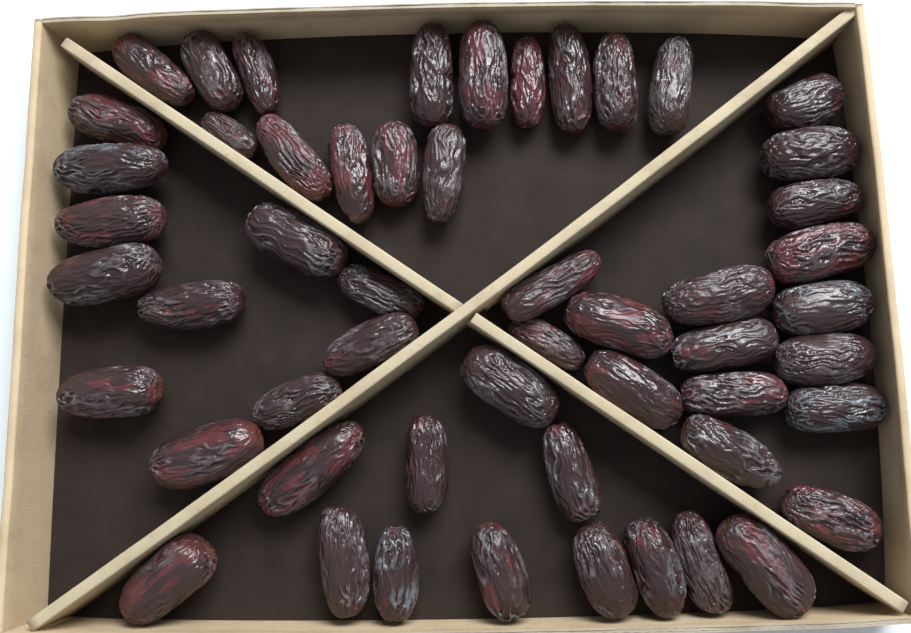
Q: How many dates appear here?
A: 53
